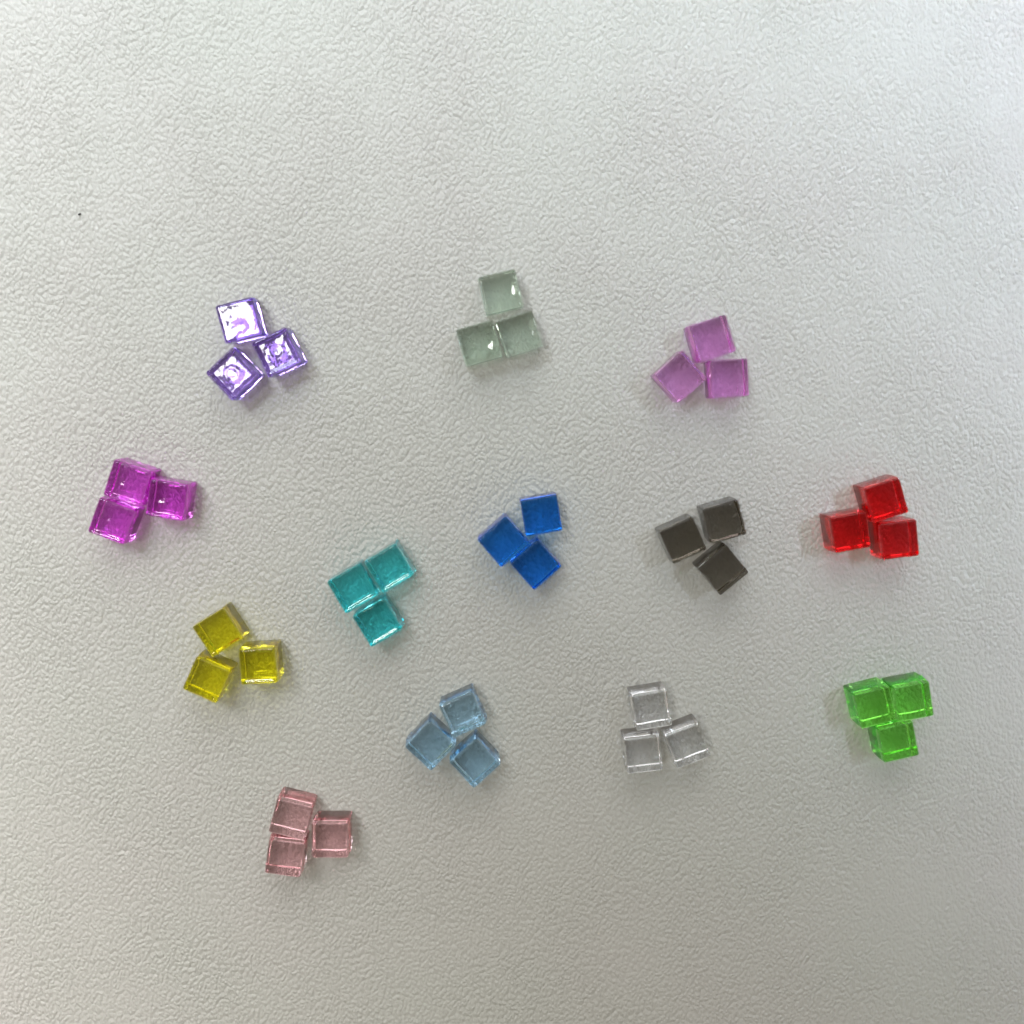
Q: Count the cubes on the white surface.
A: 39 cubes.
